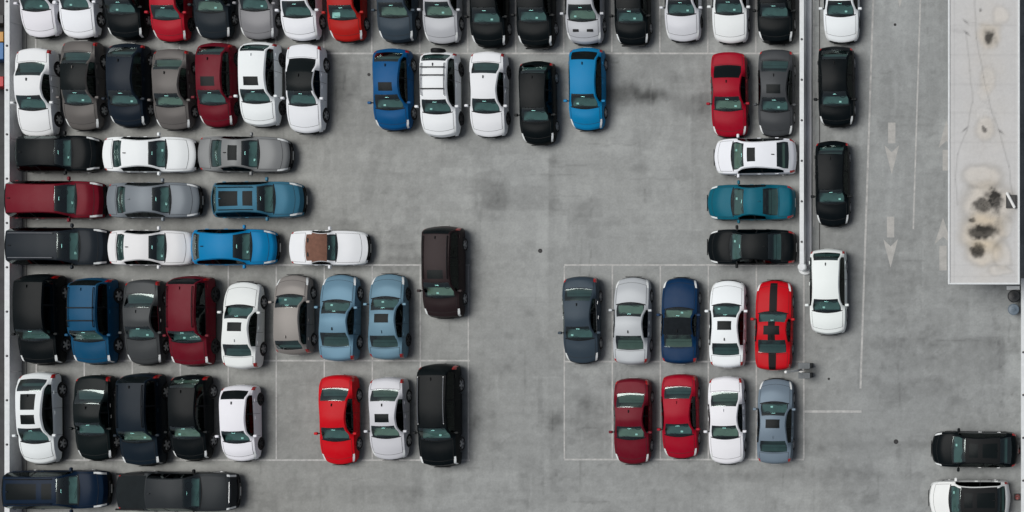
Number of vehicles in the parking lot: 78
